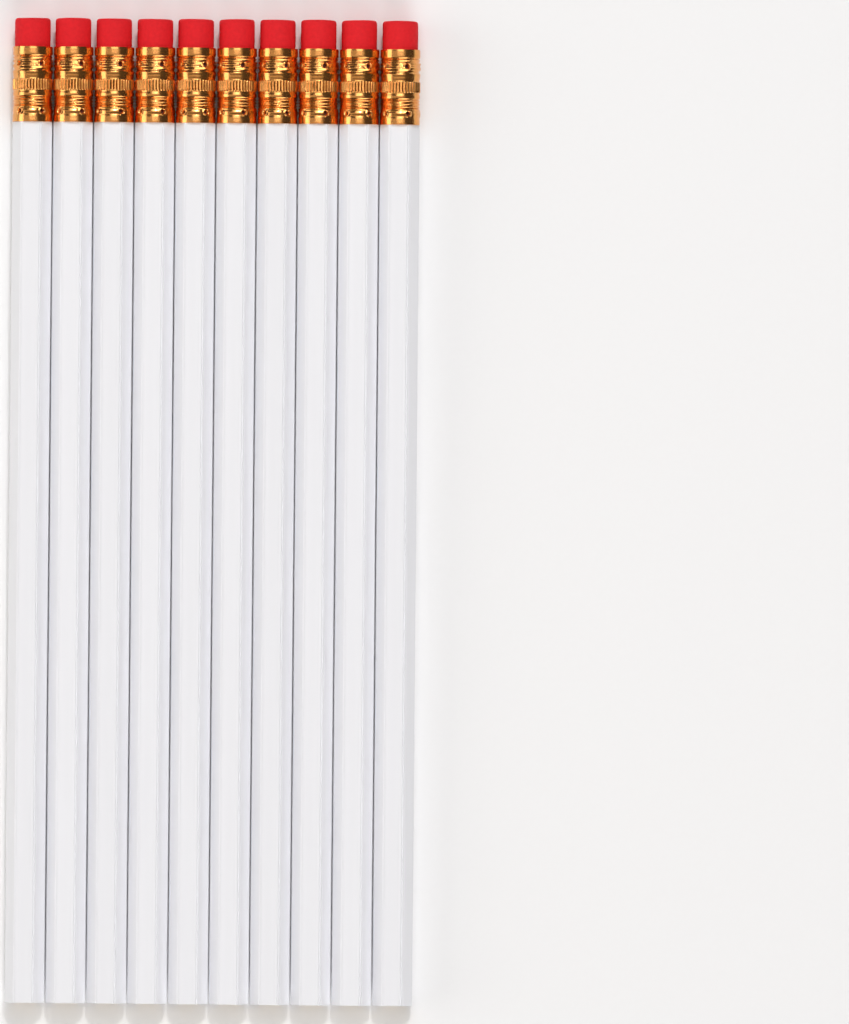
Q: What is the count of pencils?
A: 10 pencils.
